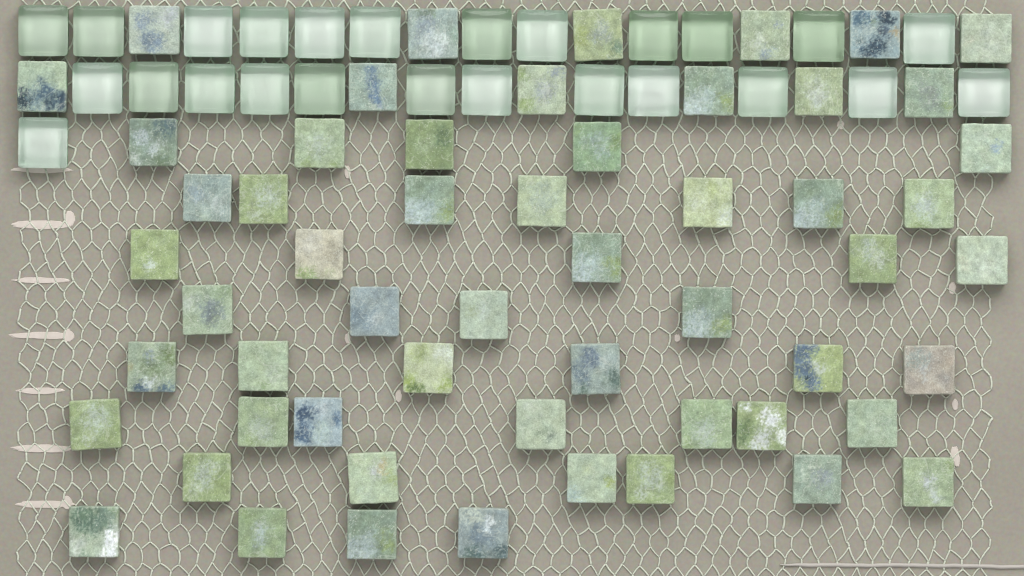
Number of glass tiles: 25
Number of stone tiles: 56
